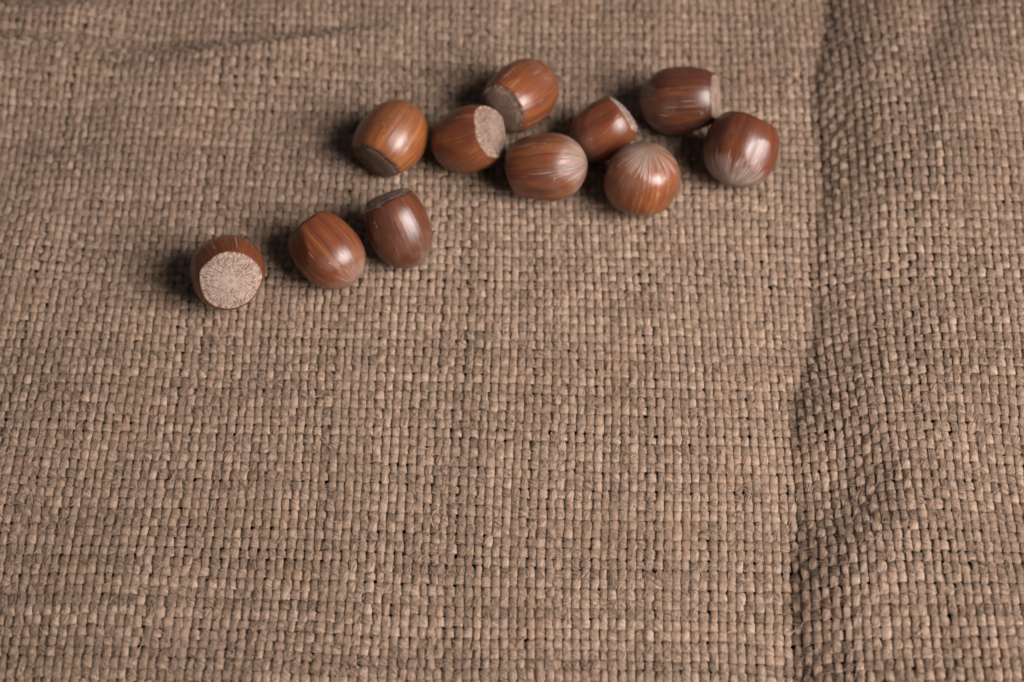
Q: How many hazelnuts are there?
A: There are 11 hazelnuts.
